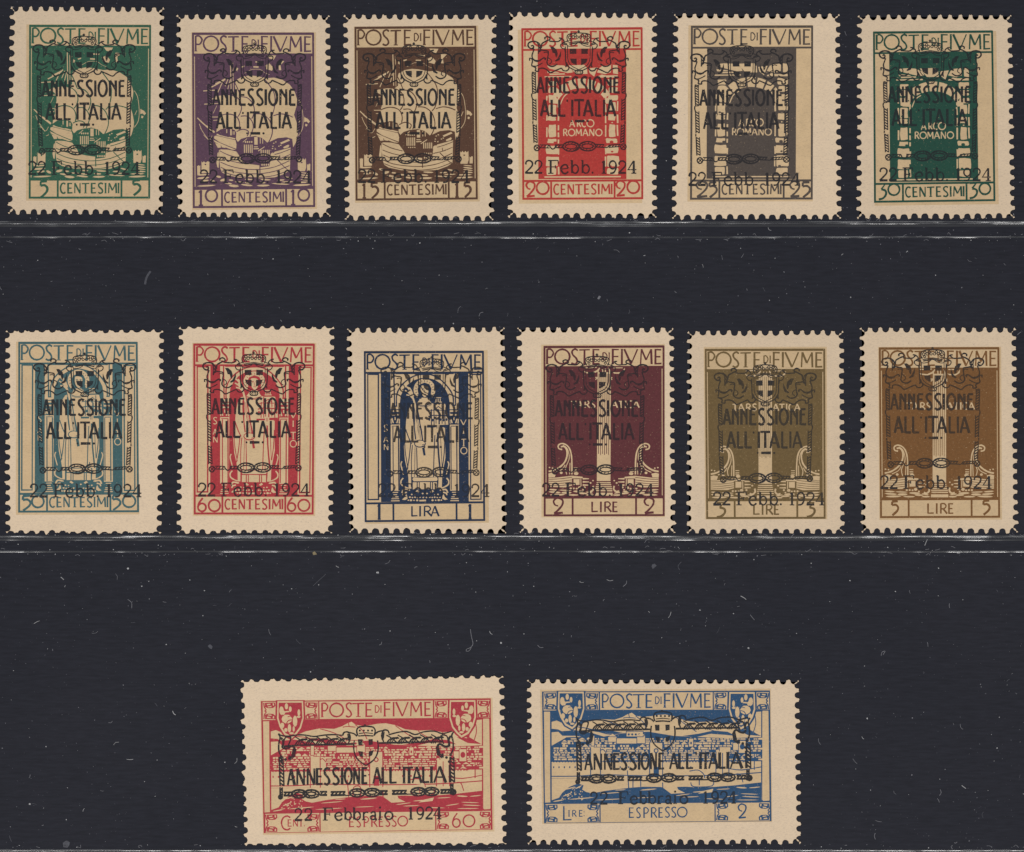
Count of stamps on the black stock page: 14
